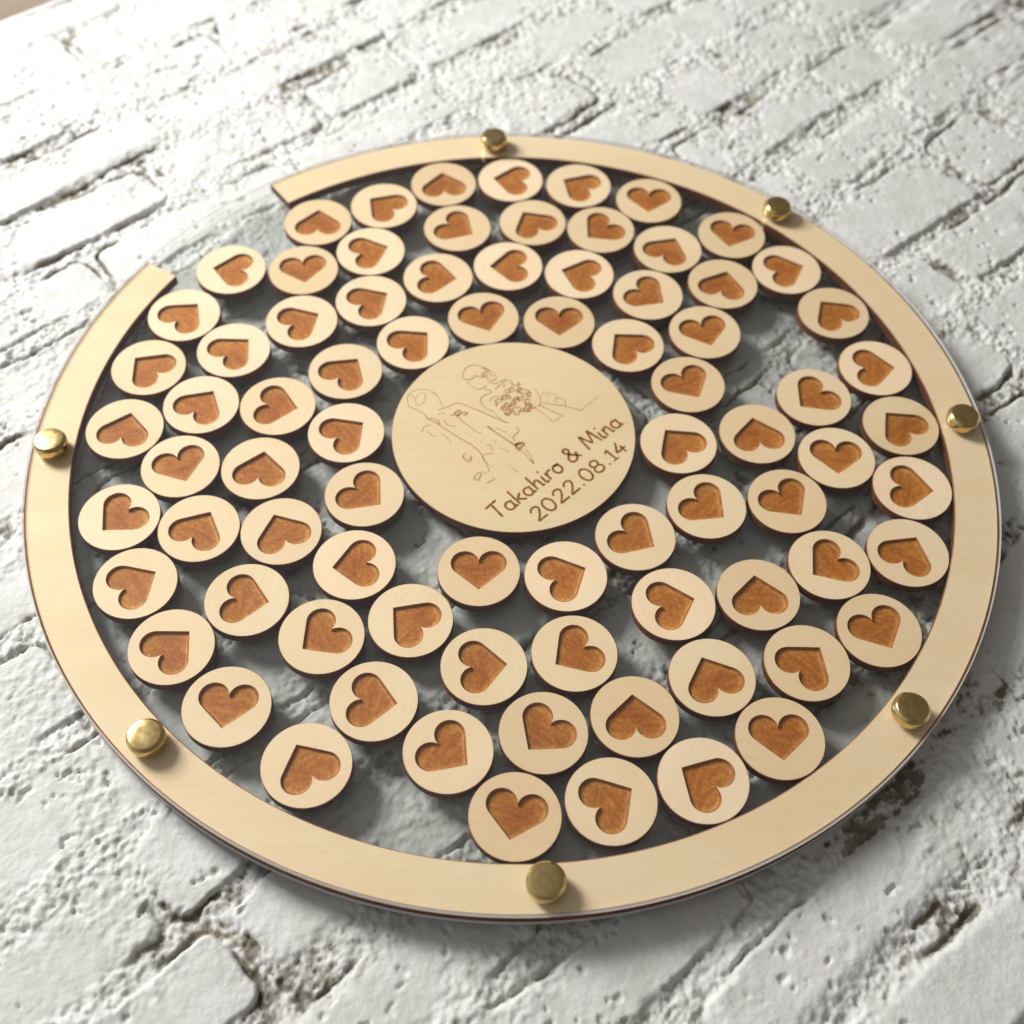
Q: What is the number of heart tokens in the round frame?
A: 80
